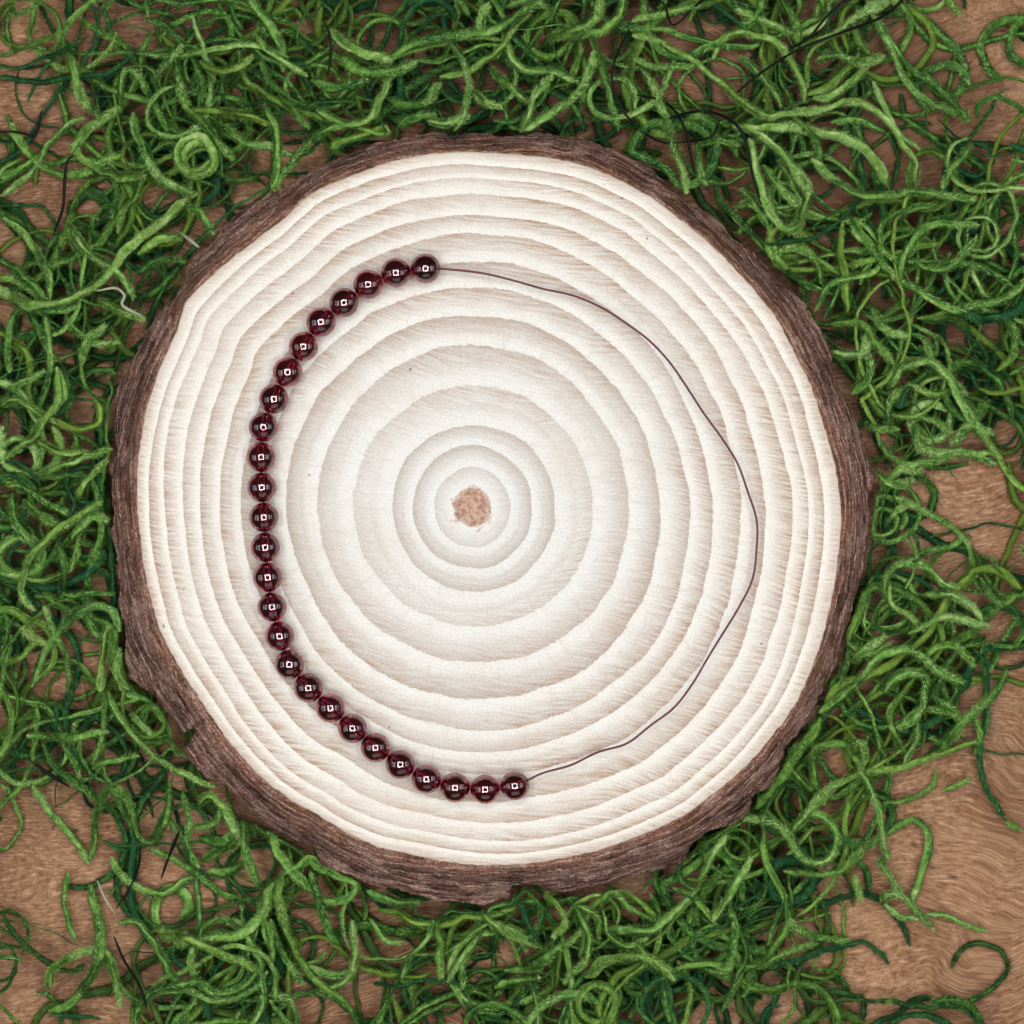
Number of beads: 26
